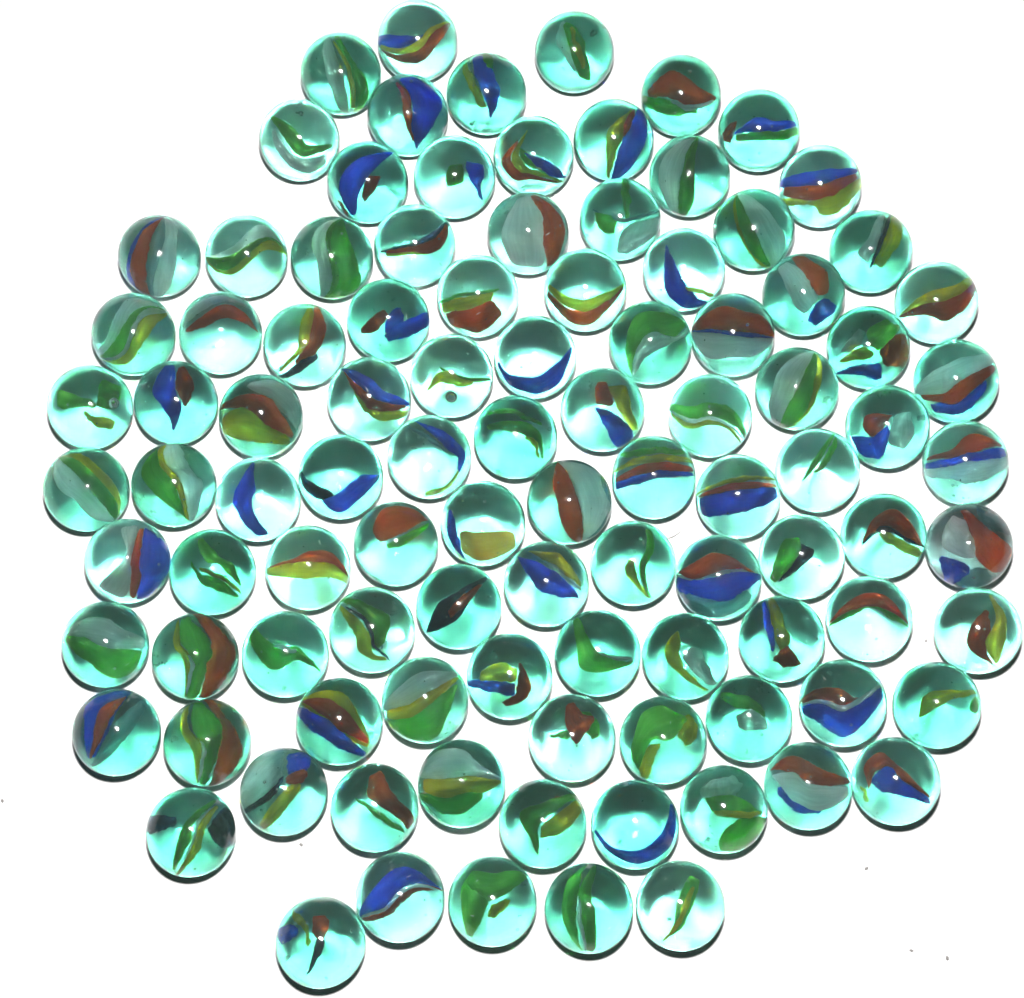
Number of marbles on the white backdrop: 101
